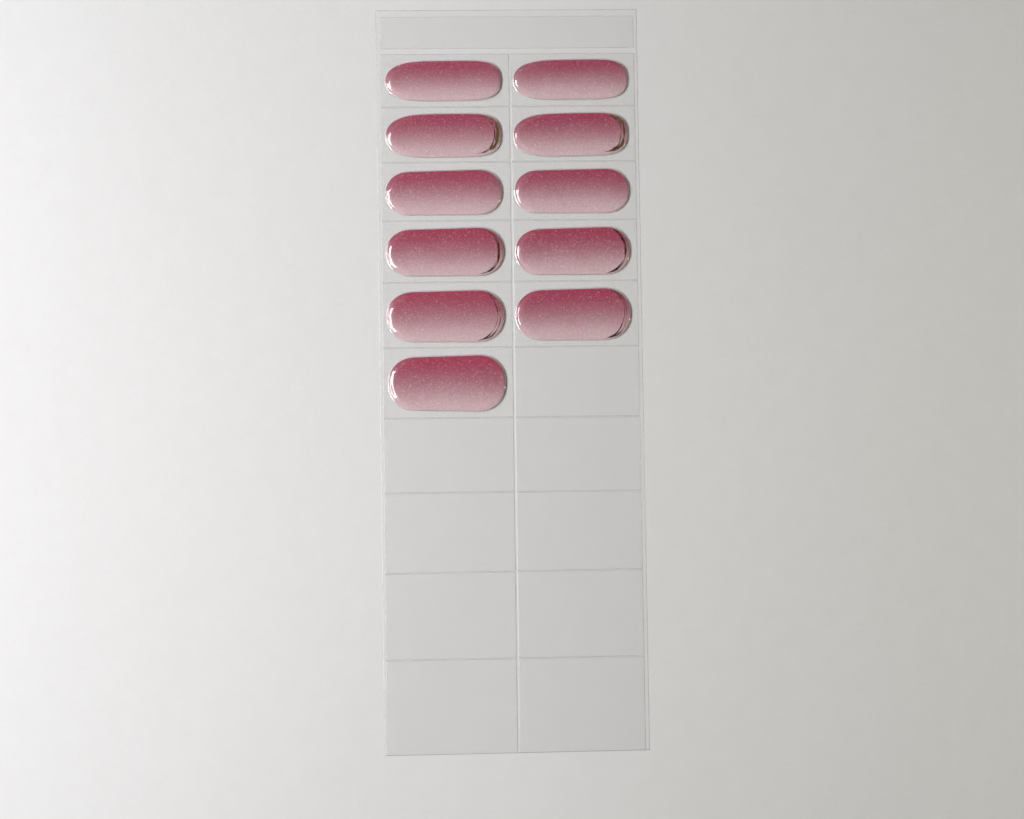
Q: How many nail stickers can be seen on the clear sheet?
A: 11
